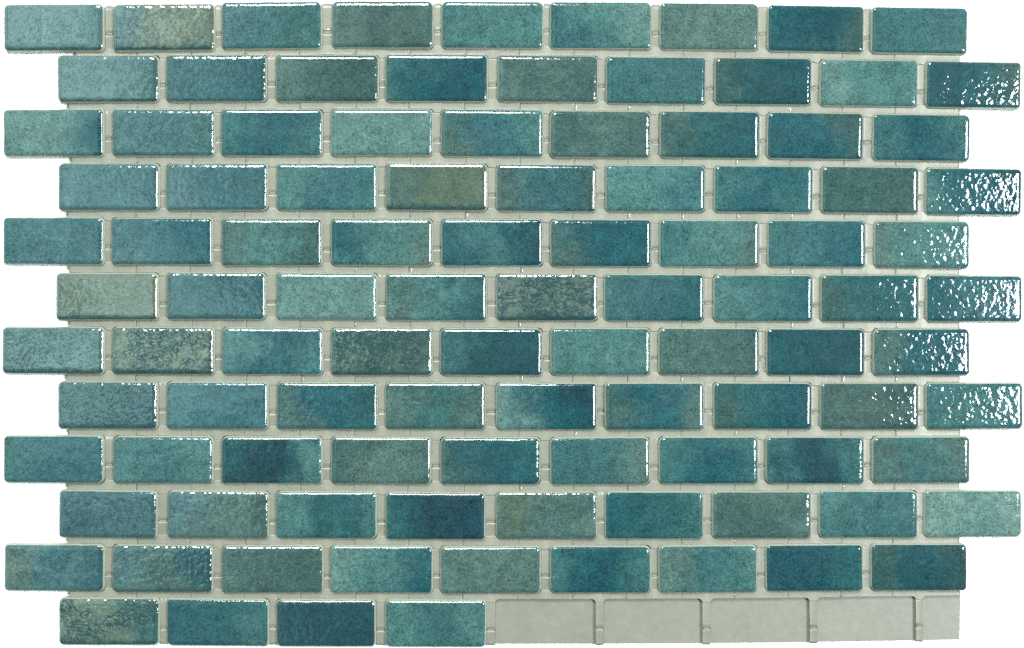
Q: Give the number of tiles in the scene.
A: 103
